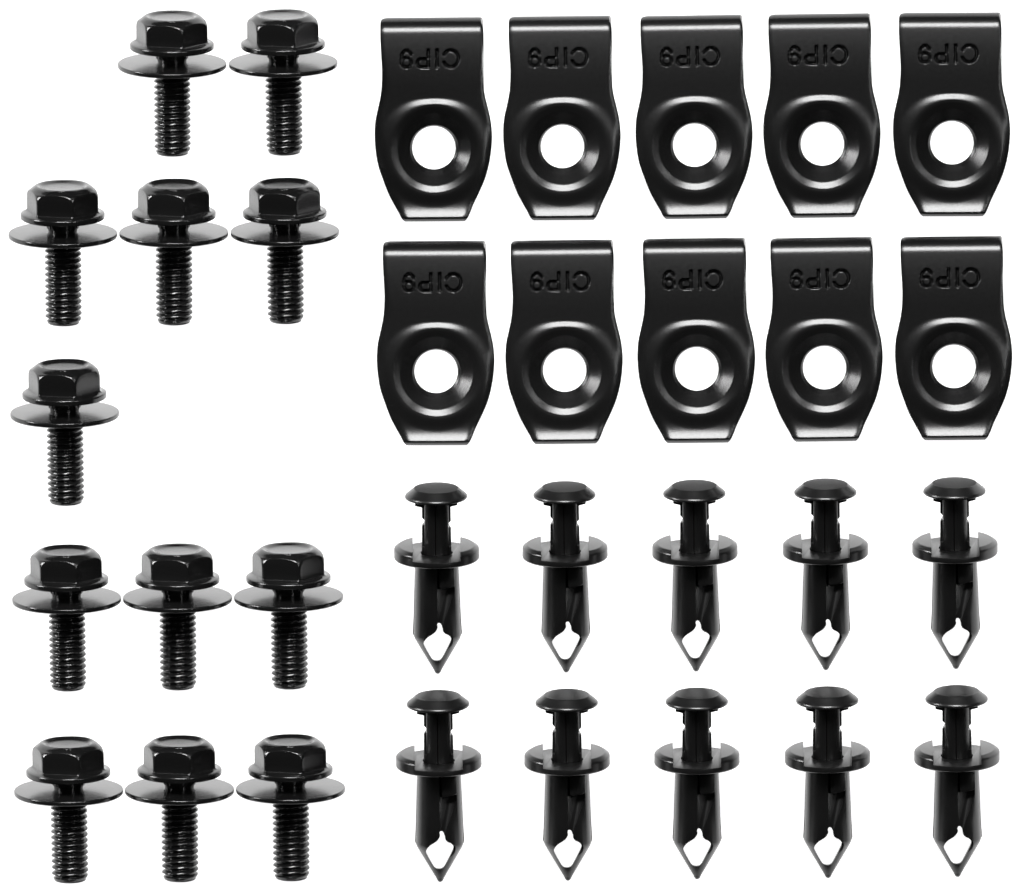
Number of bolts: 12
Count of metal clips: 10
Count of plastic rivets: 10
